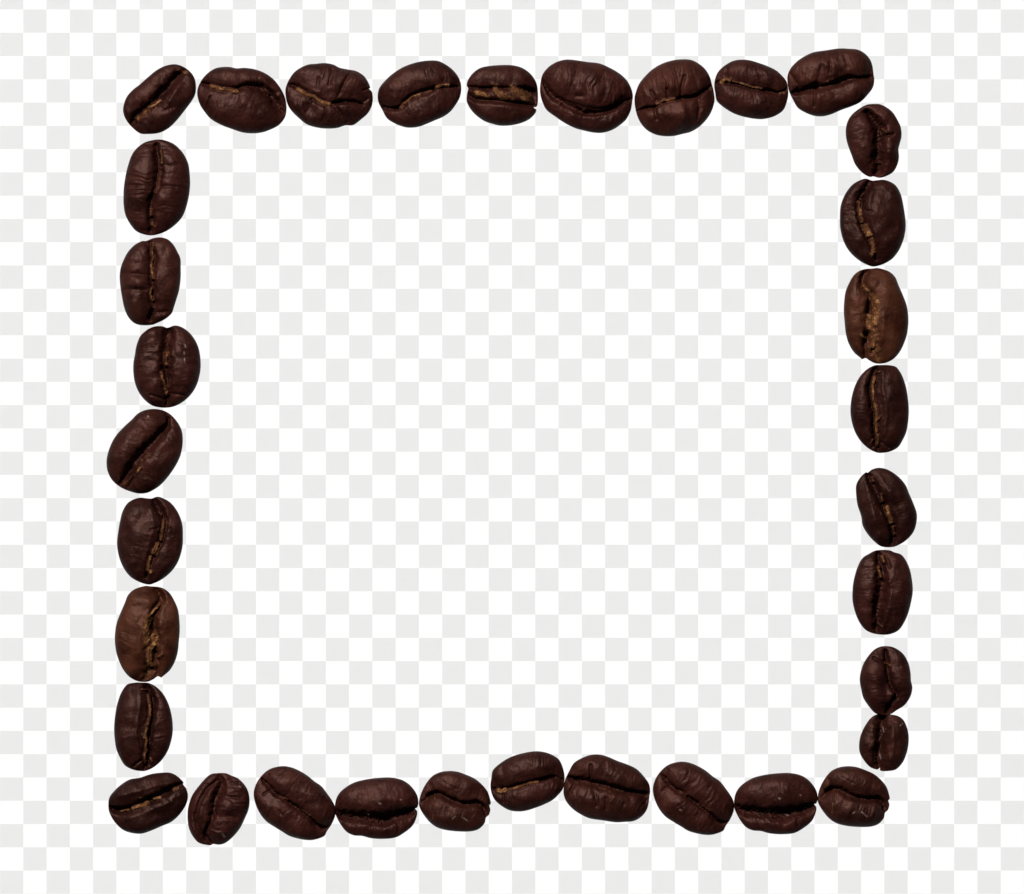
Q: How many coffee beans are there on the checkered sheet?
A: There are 34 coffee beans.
